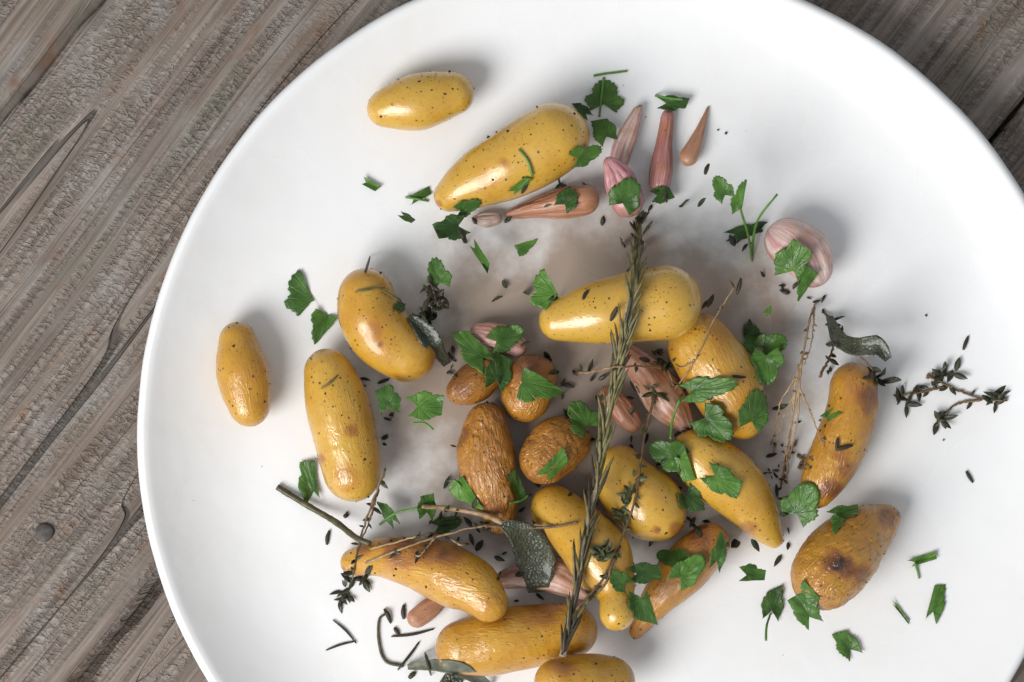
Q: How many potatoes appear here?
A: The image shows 20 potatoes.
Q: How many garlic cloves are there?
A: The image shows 12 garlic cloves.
